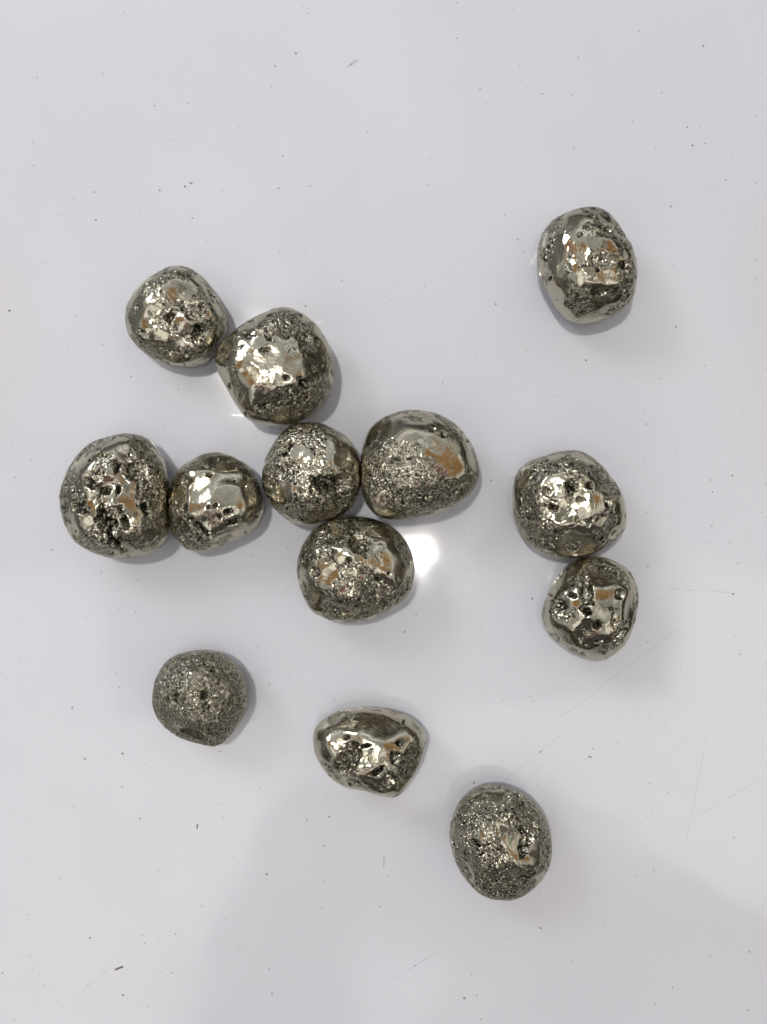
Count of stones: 13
